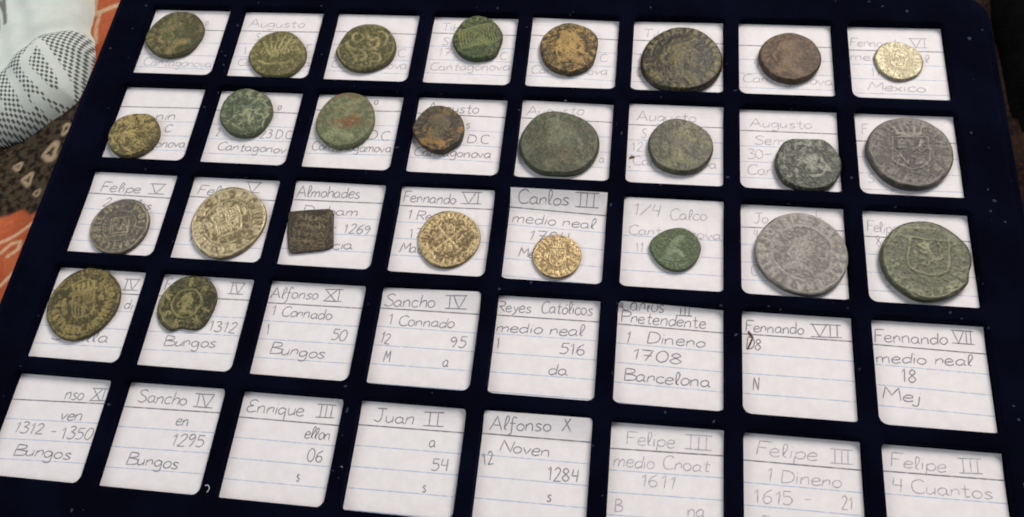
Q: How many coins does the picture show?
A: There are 26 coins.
